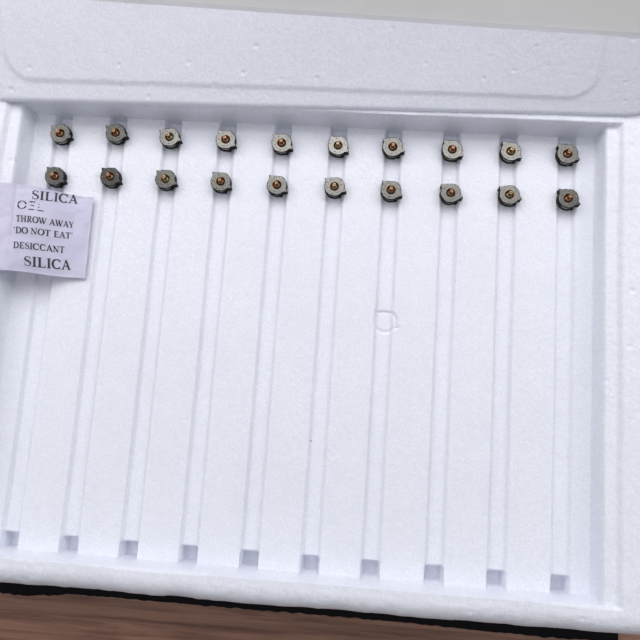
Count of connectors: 20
